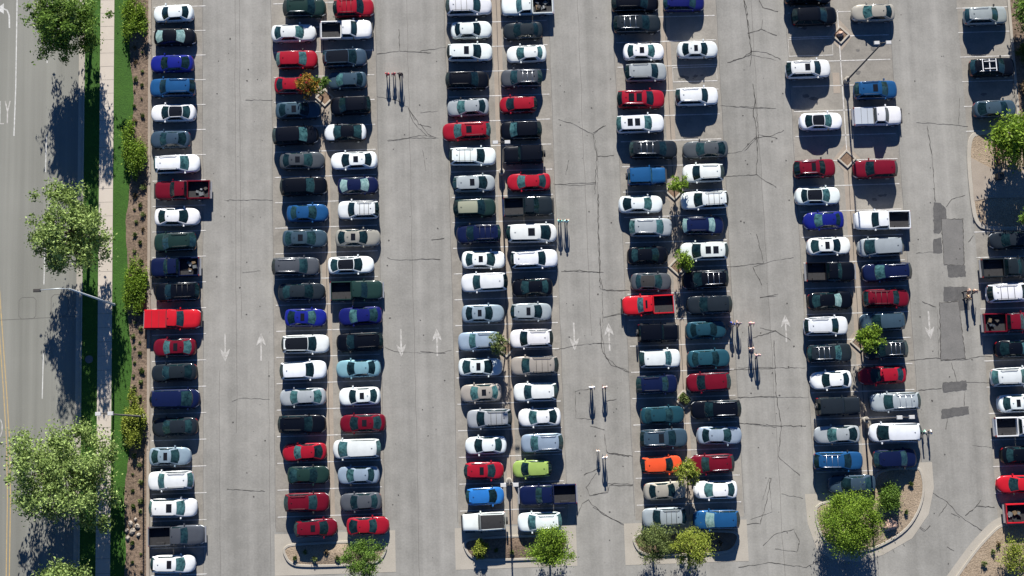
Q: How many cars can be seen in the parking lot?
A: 173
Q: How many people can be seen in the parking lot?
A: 19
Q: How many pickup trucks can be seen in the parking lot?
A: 17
